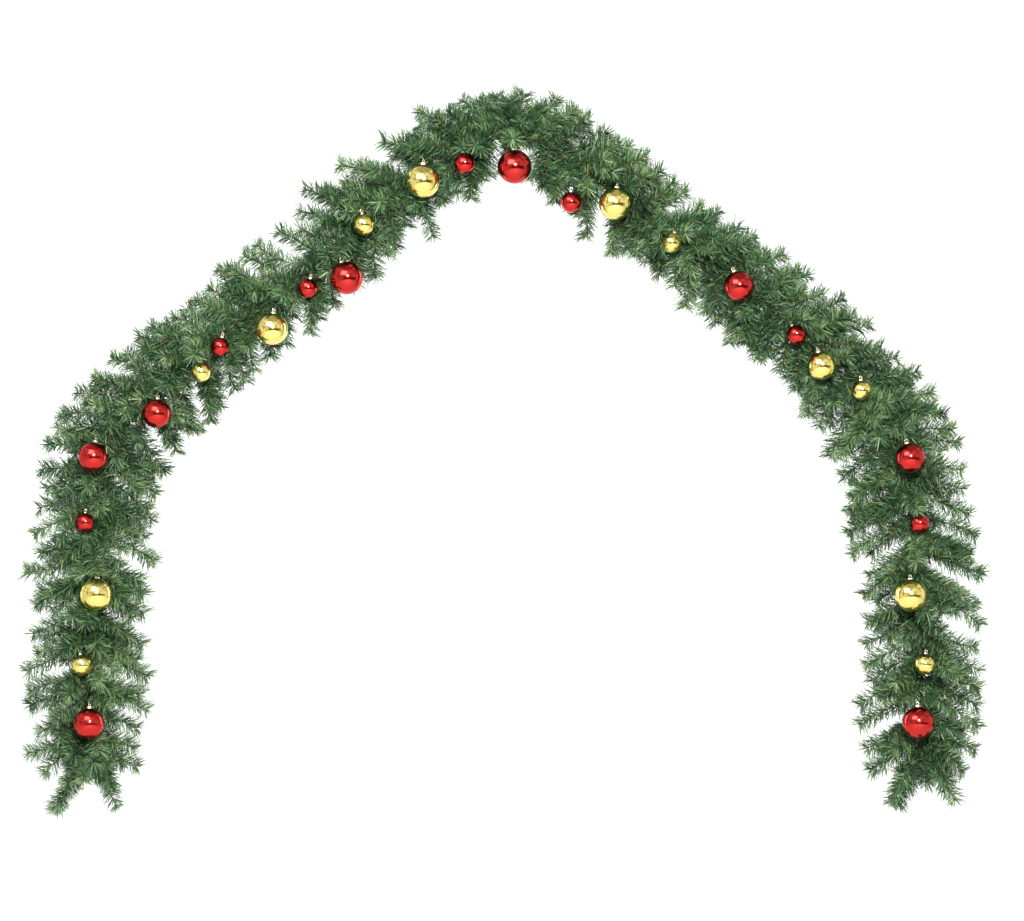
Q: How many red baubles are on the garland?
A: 15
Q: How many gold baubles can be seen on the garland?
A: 12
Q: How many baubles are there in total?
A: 27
